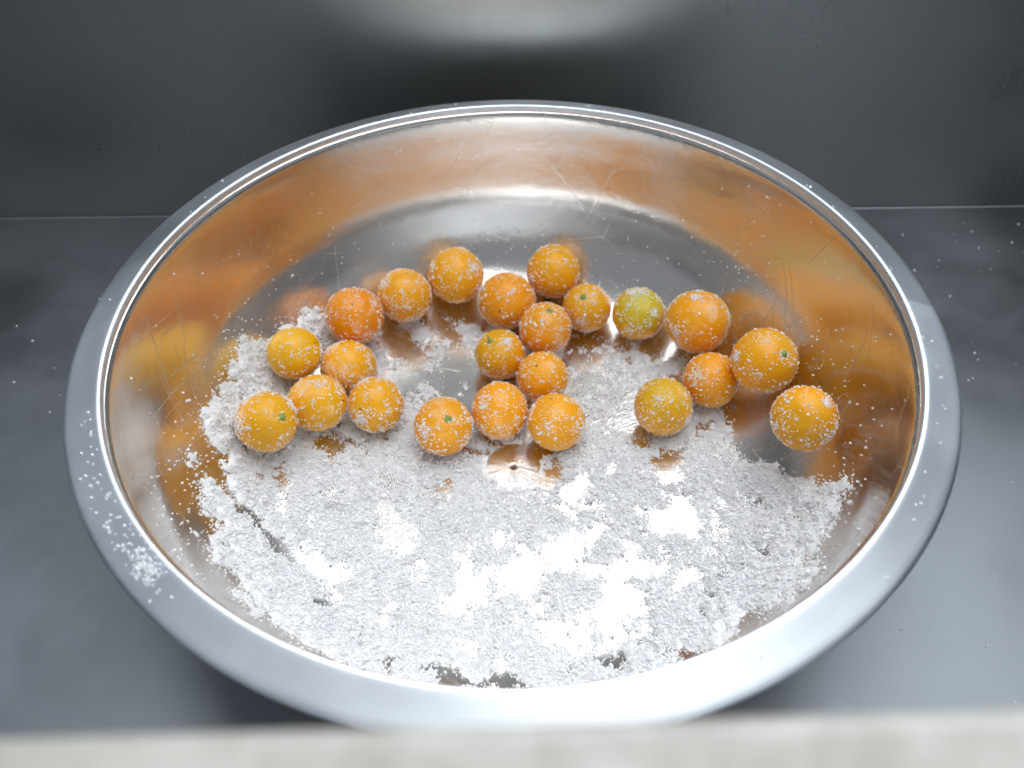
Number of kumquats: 23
